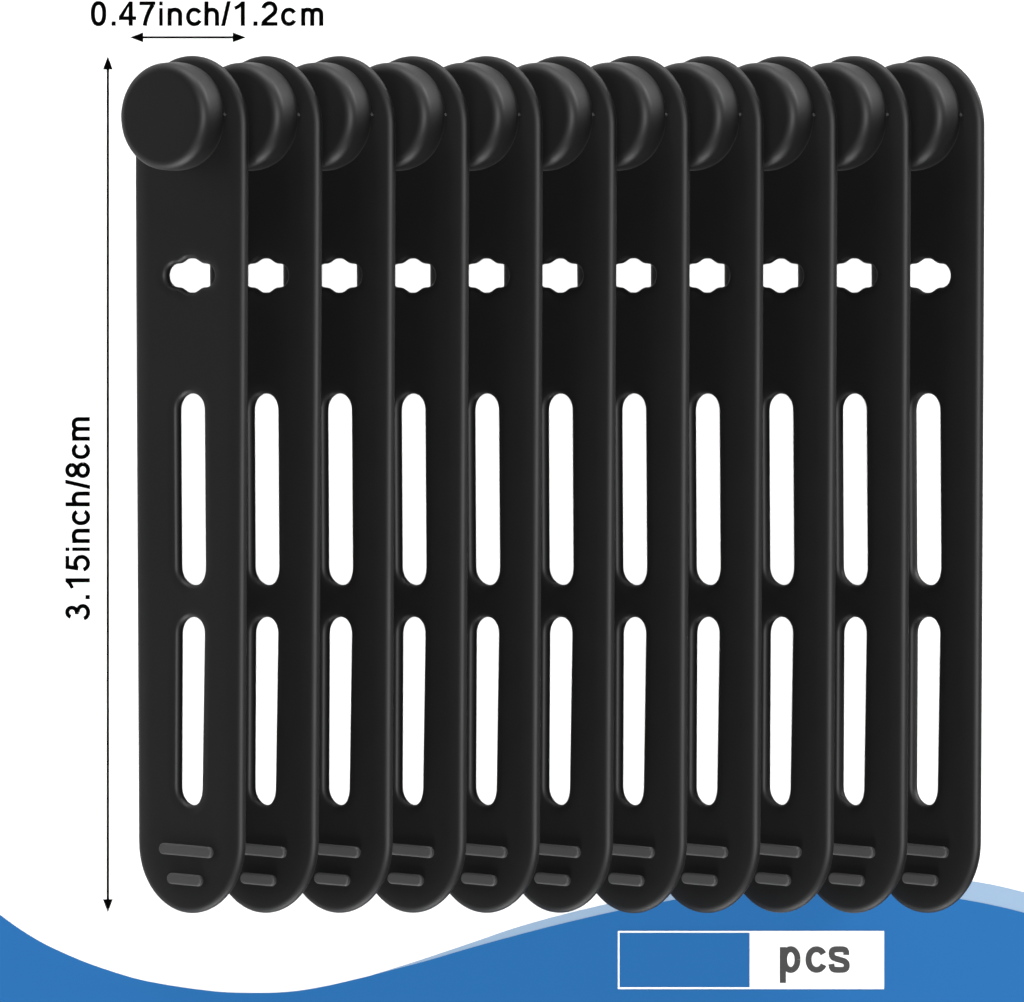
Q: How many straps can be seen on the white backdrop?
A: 11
